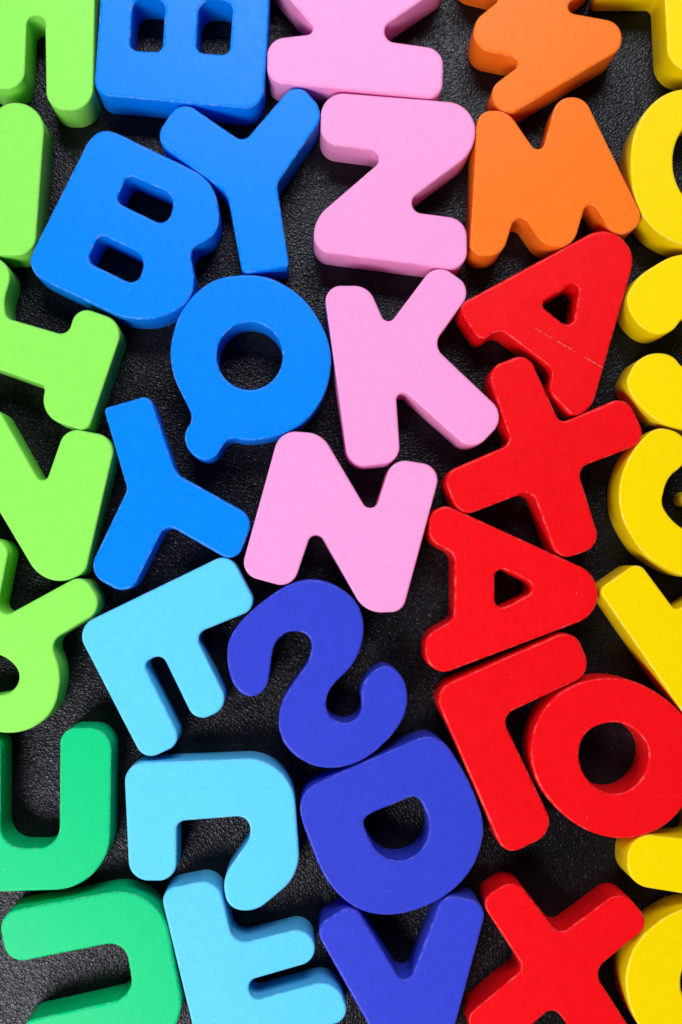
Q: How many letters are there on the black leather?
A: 37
